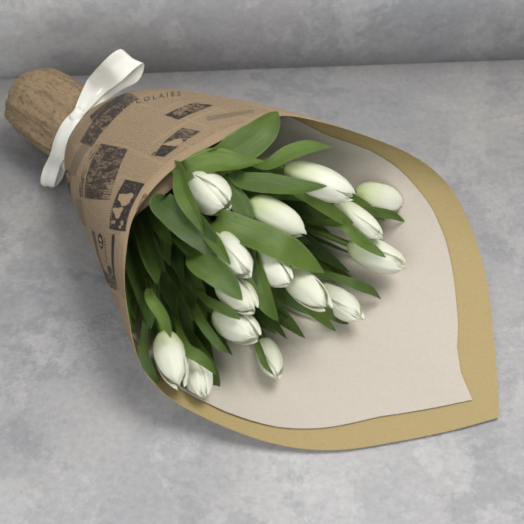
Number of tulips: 15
